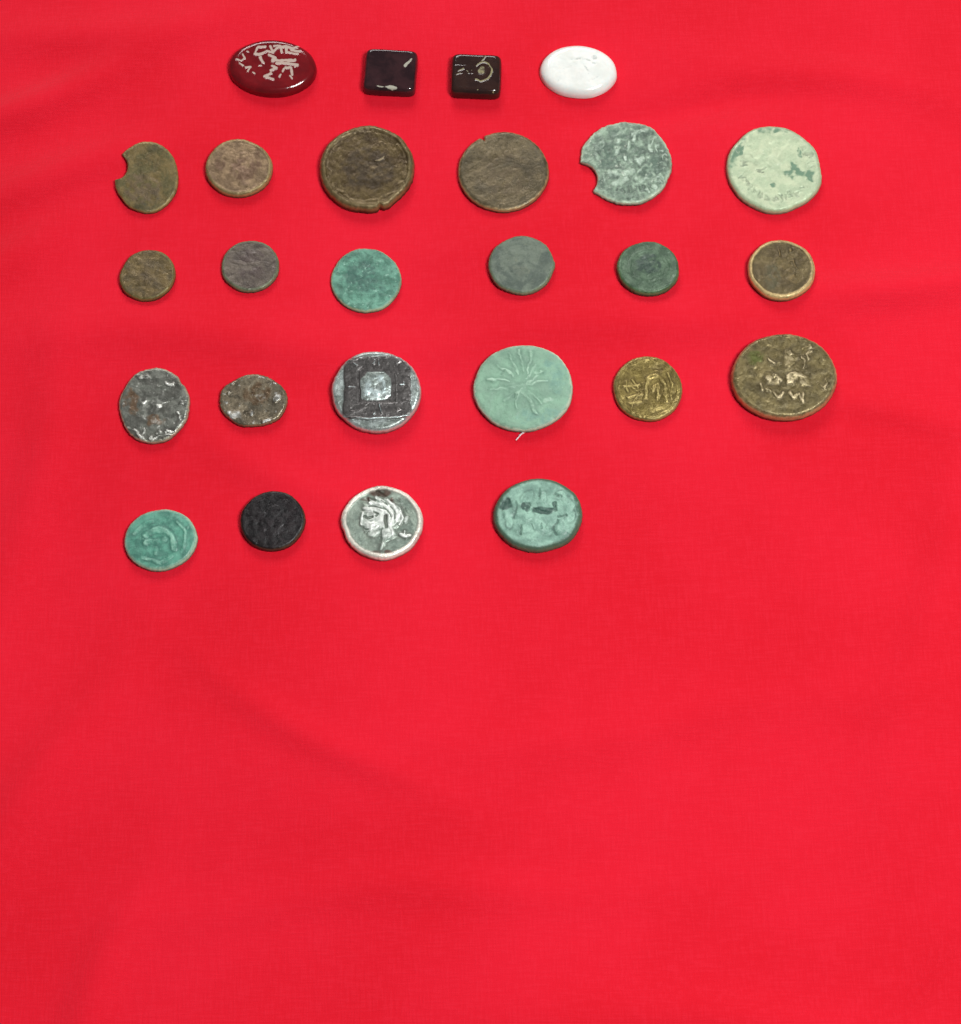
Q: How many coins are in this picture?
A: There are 22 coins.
